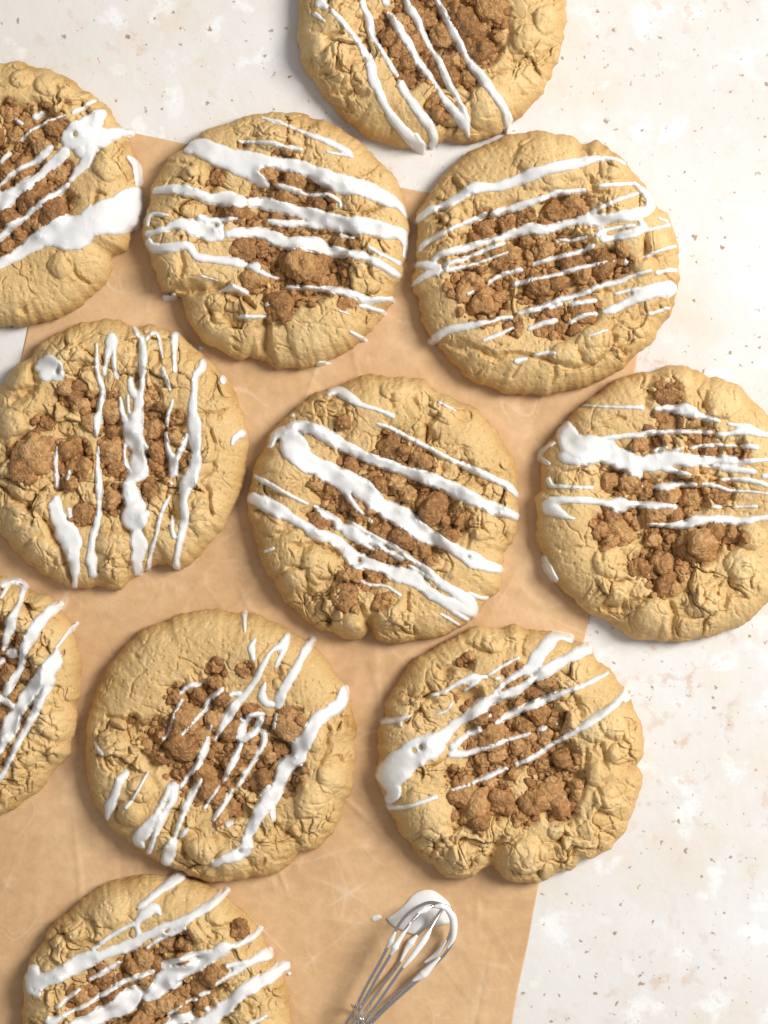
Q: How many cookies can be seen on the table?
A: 11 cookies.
